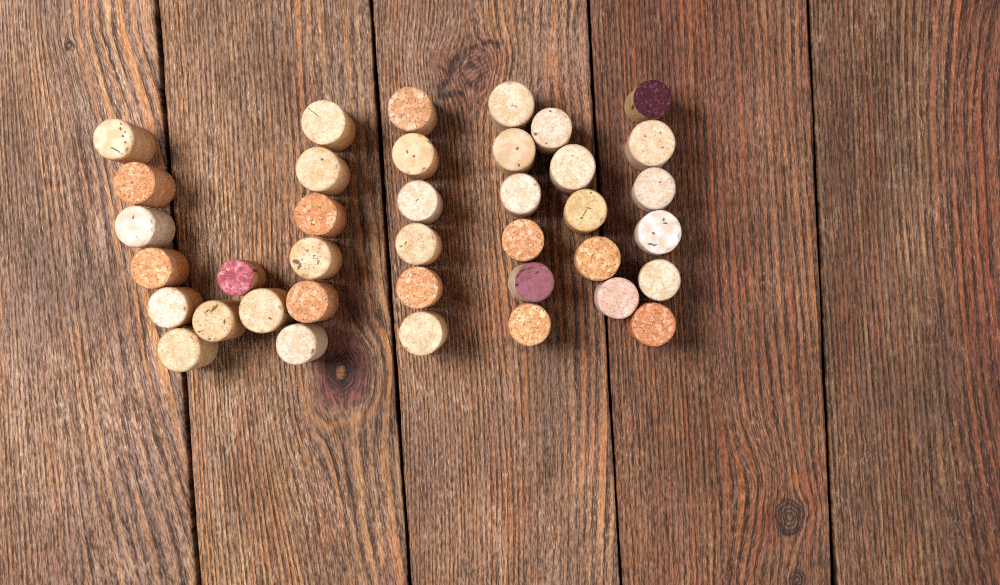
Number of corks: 38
